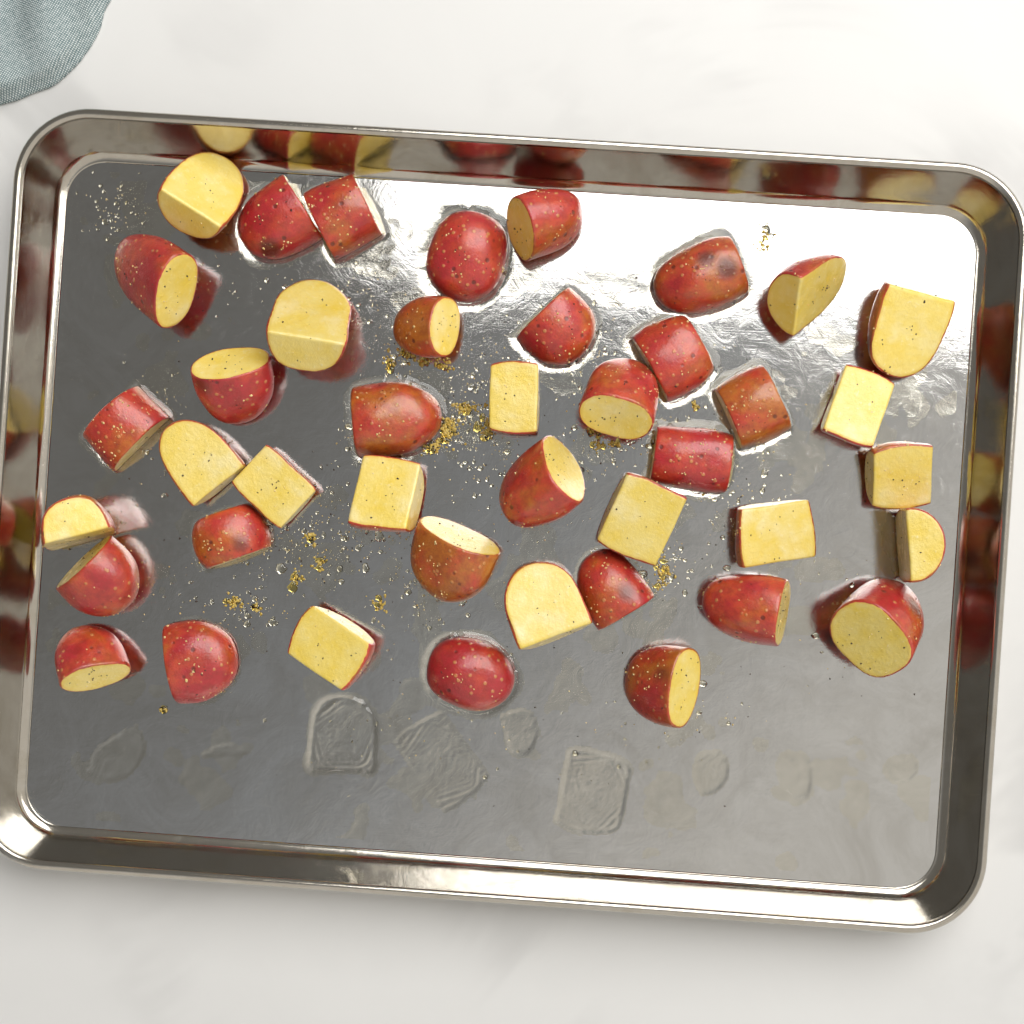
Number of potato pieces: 42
